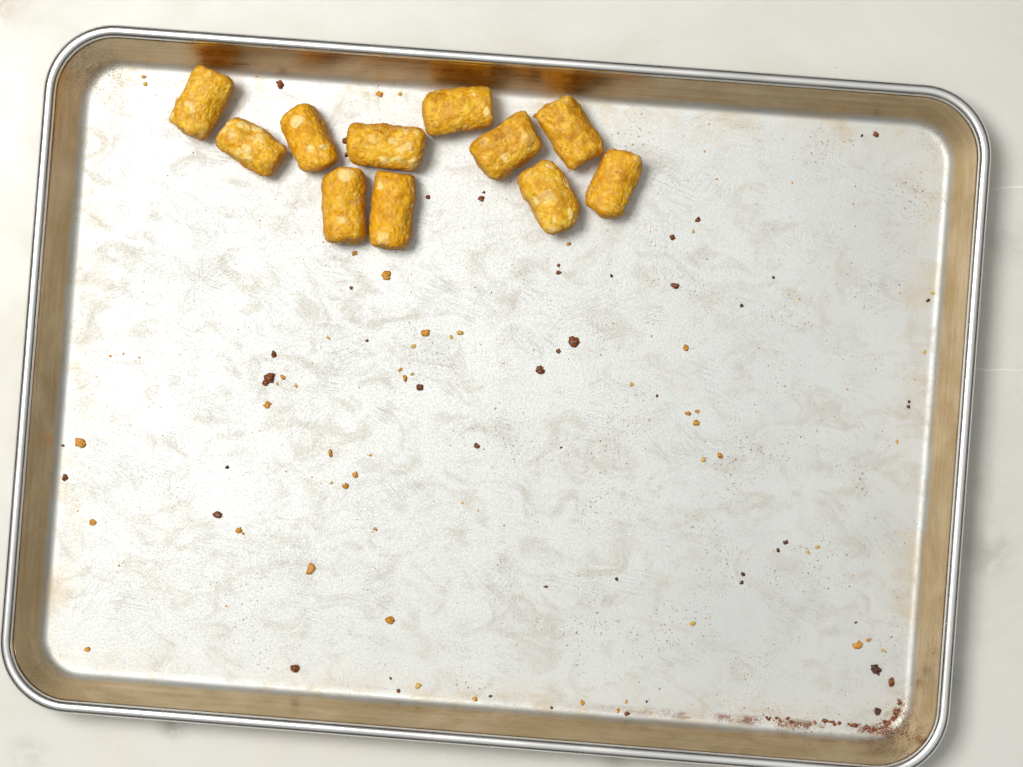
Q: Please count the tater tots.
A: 11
